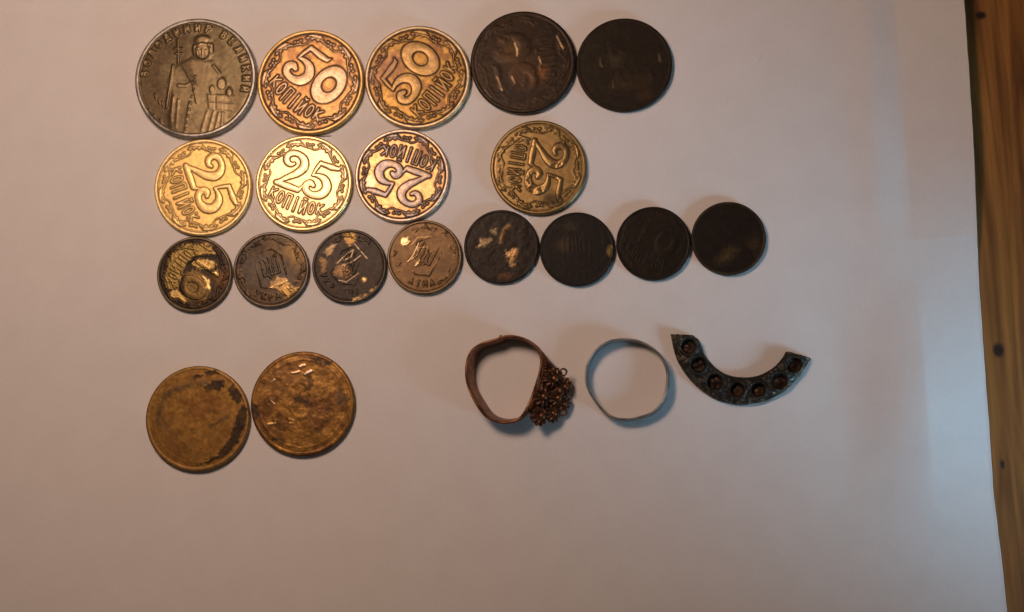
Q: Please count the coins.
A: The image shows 19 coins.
